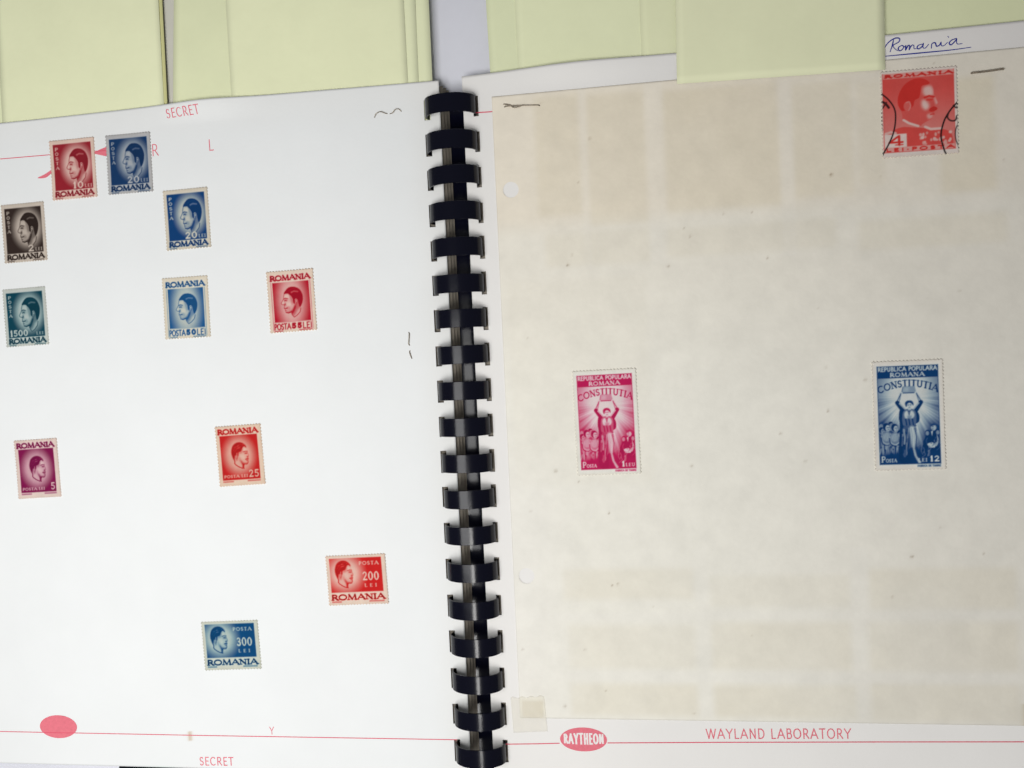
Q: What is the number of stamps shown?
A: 14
